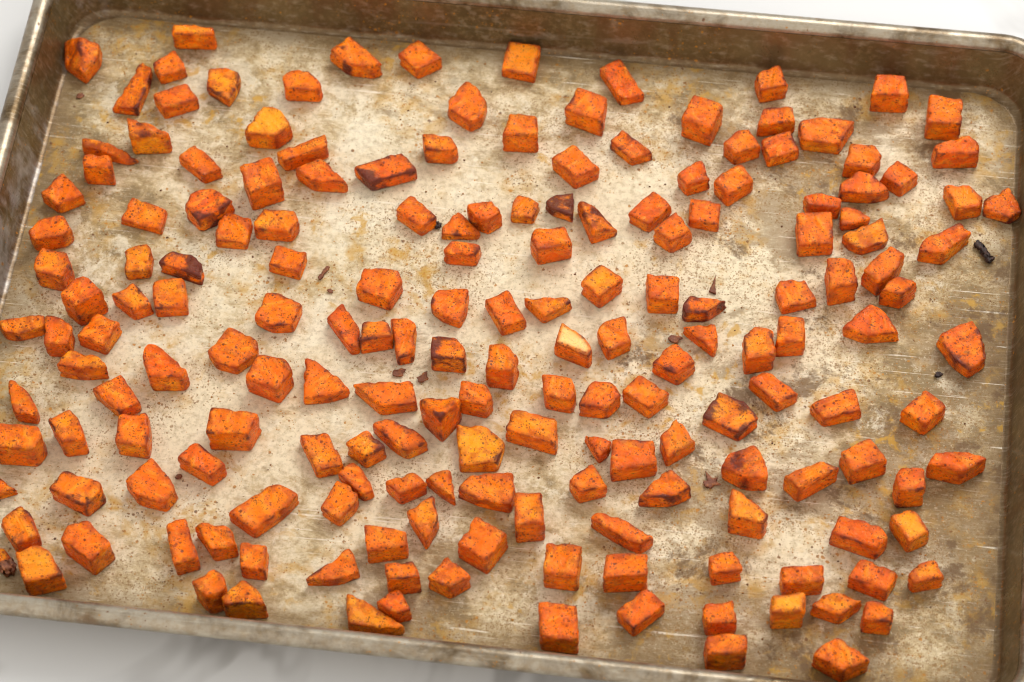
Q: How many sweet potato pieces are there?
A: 181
